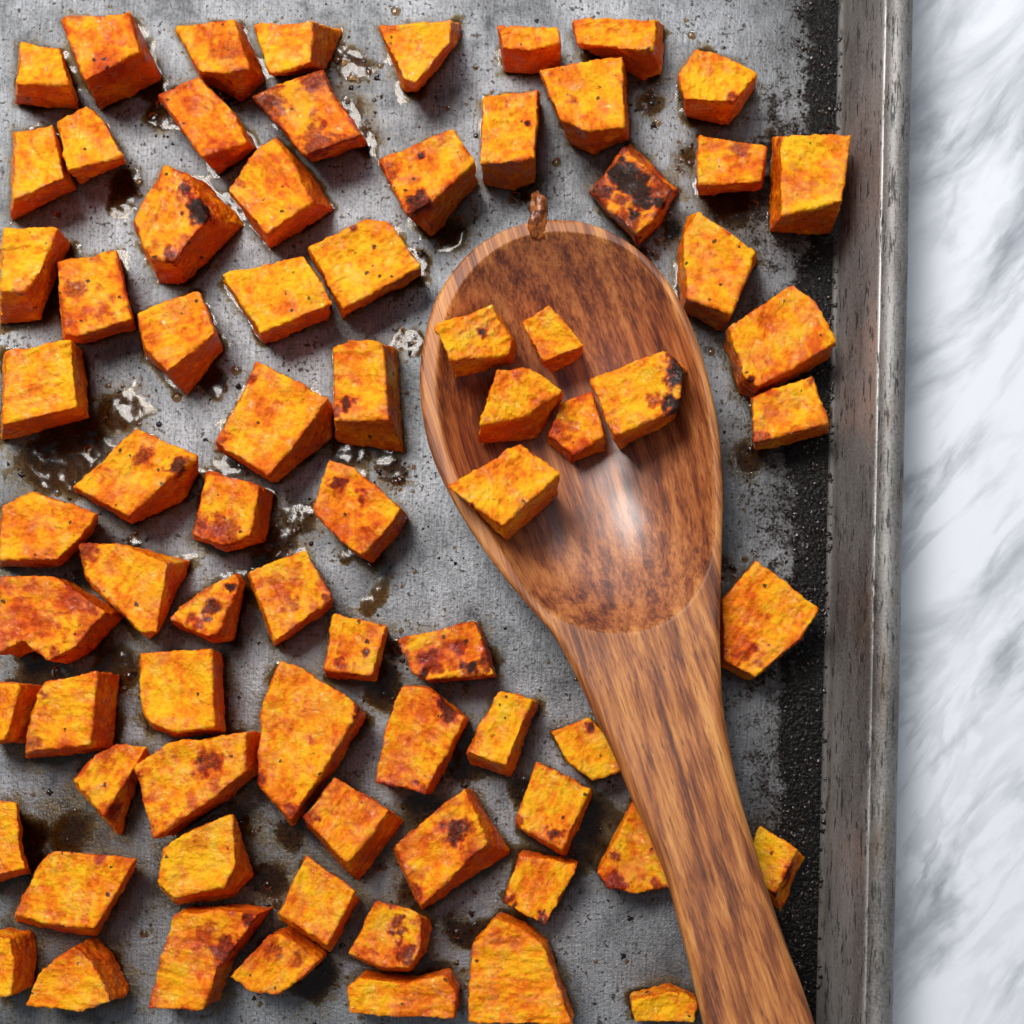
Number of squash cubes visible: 75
